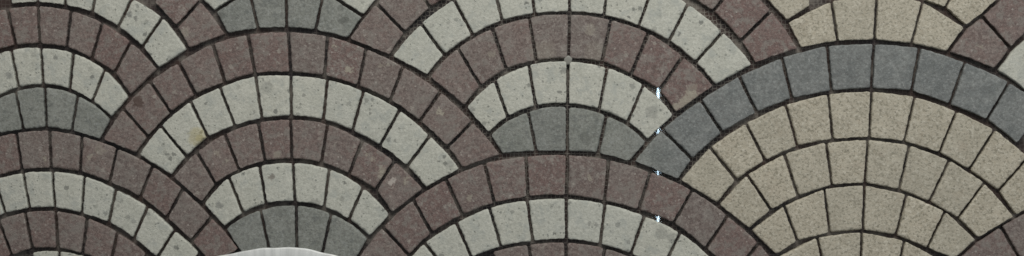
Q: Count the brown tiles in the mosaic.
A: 76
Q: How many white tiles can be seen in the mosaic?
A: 65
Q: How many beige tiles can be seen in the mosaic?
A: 35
